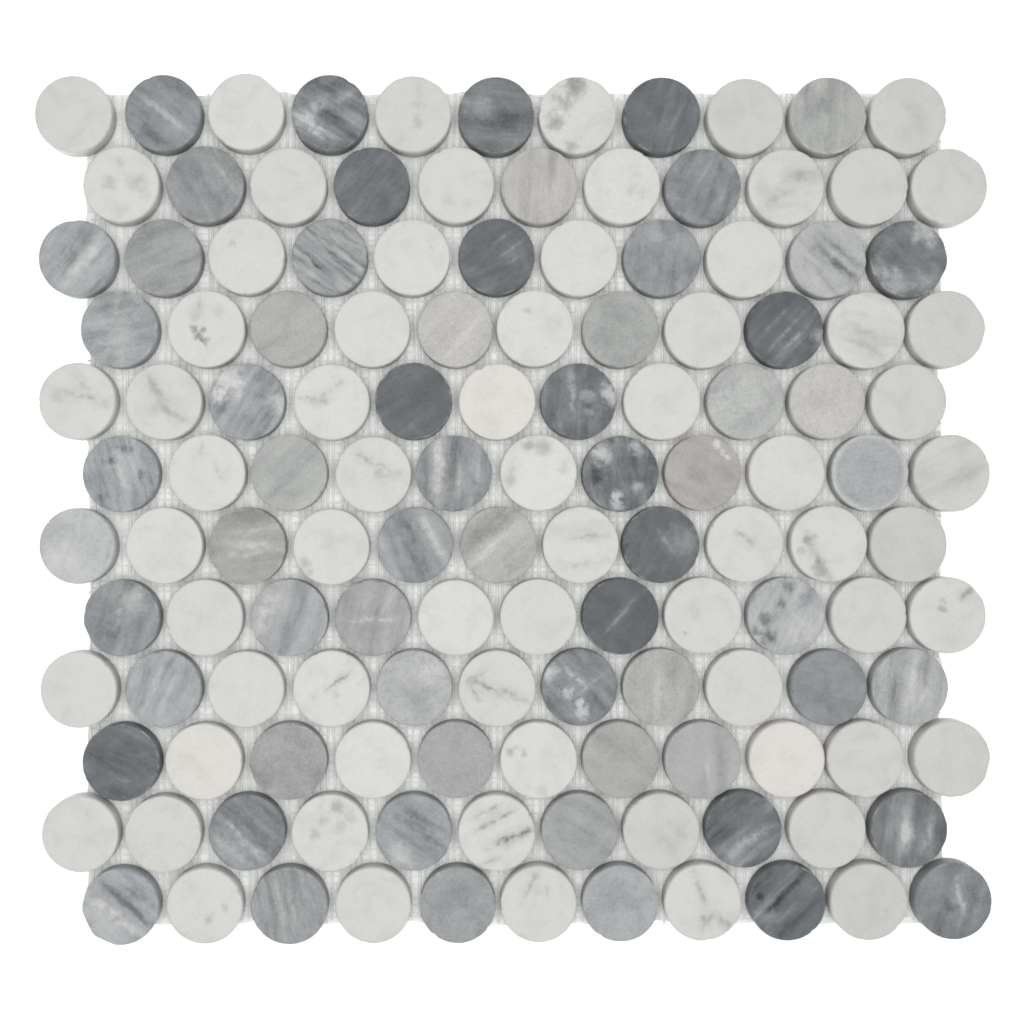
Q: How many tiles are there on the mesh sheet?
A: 132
